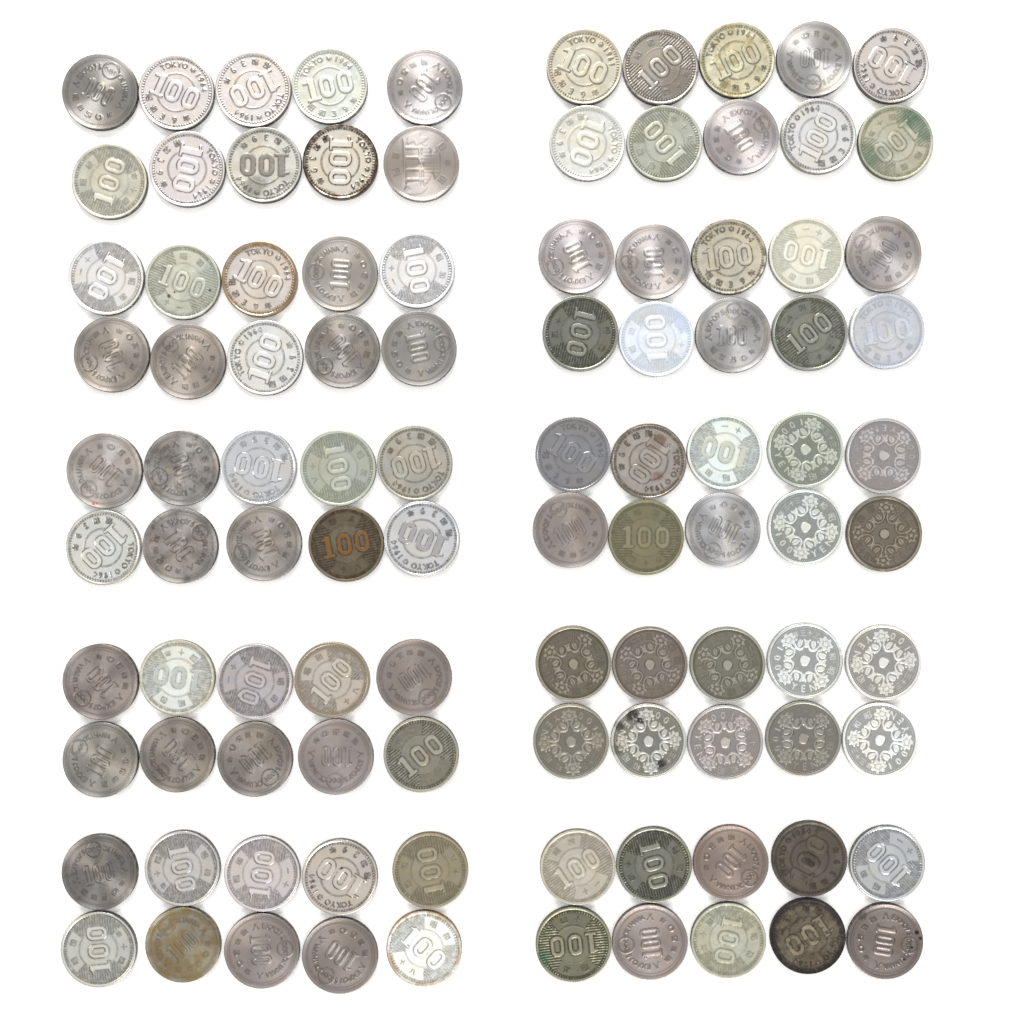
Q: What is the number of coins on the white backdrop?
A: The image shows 100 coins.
